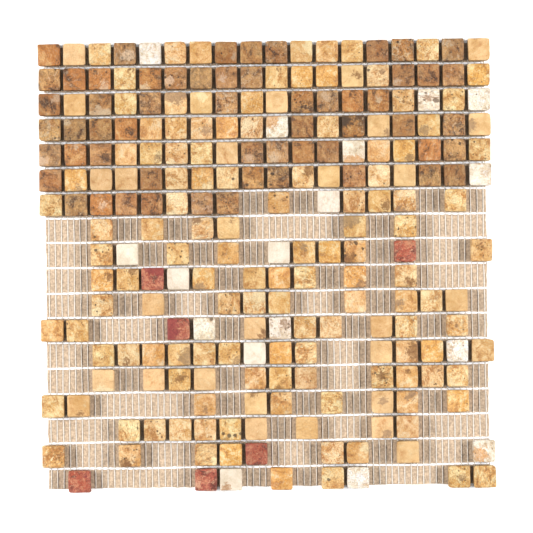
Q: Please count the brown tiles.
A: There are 57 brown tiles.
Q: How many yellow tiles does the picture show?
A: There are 148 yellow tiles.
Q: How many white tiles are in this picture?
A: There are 17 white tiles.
